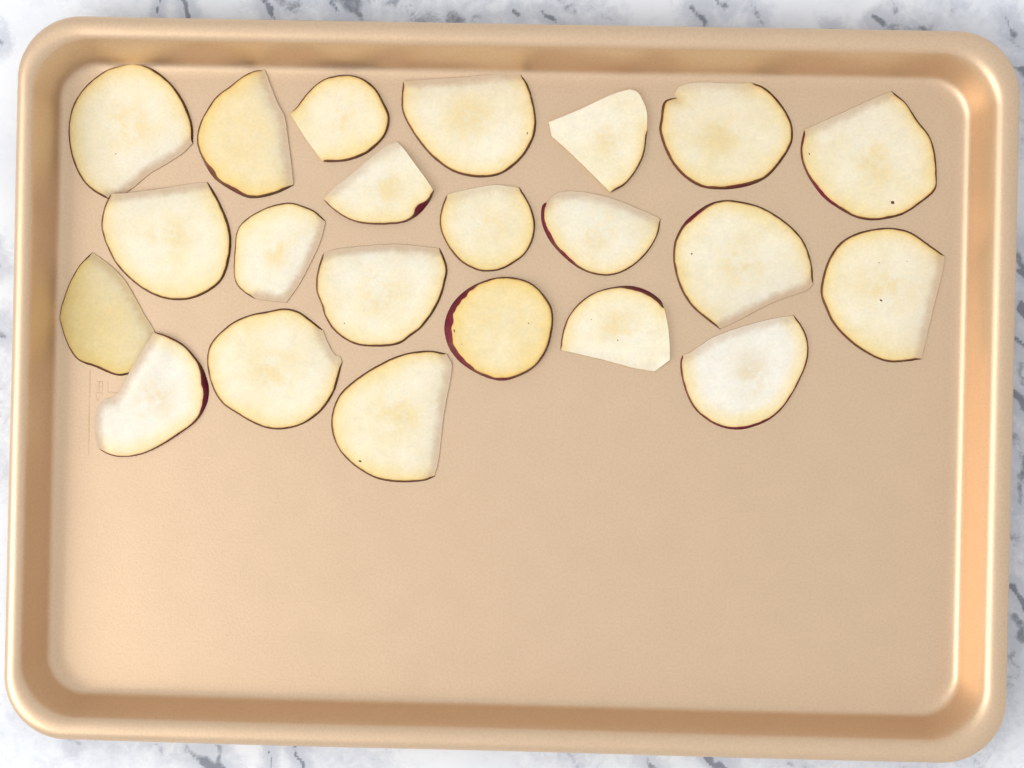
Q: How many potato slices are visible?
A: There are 22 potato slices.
